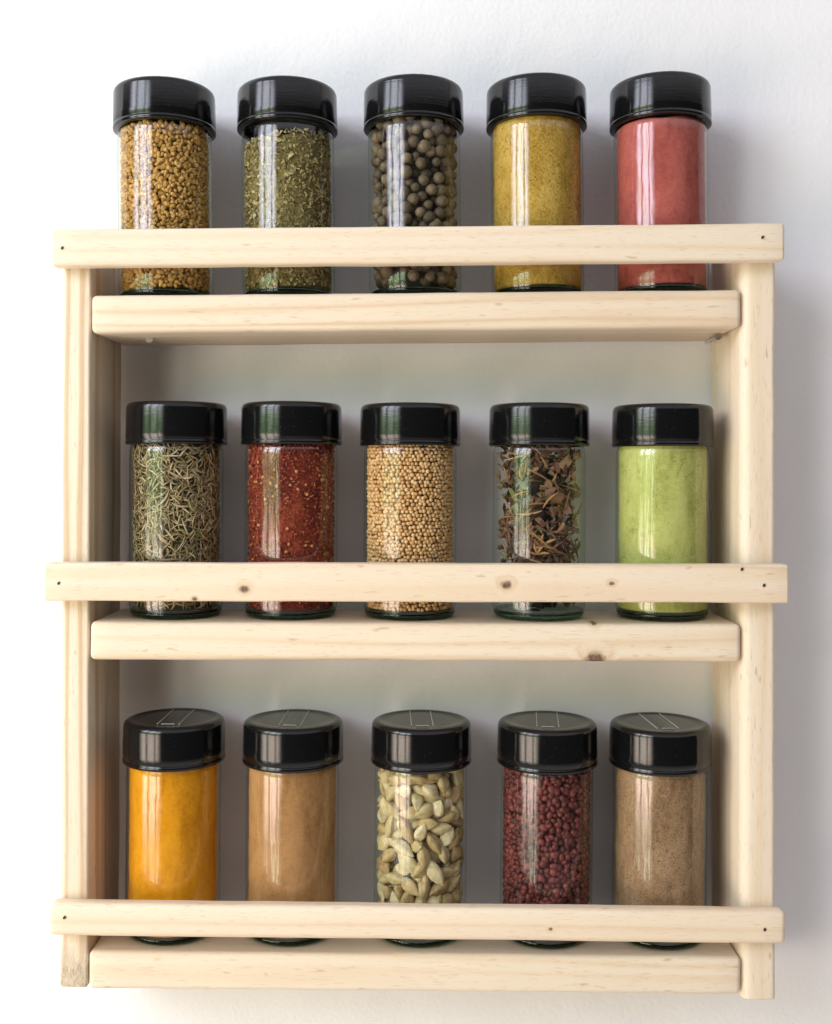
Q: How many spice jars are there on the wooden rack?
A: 15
